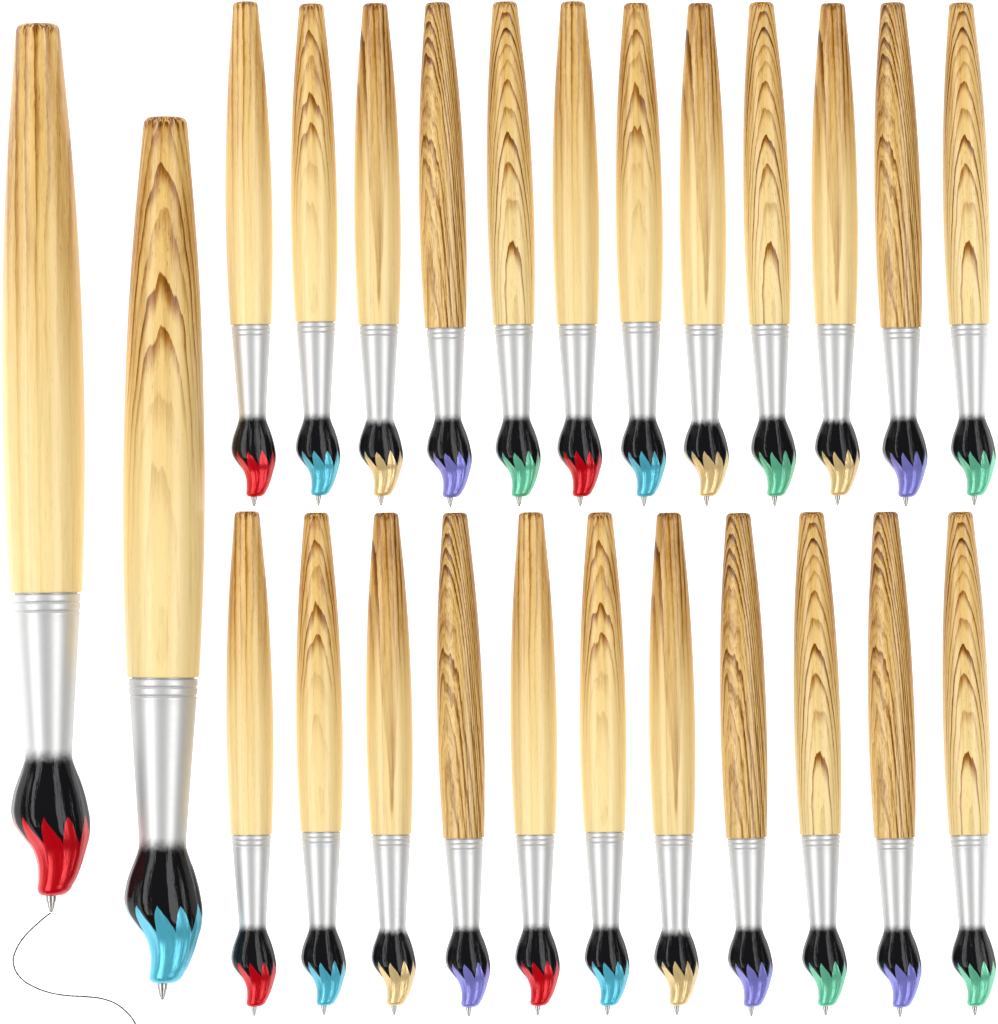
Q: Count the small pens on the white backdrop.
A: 23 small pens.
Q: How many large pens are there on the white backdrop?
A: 2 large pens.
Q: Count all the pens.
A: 25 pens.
